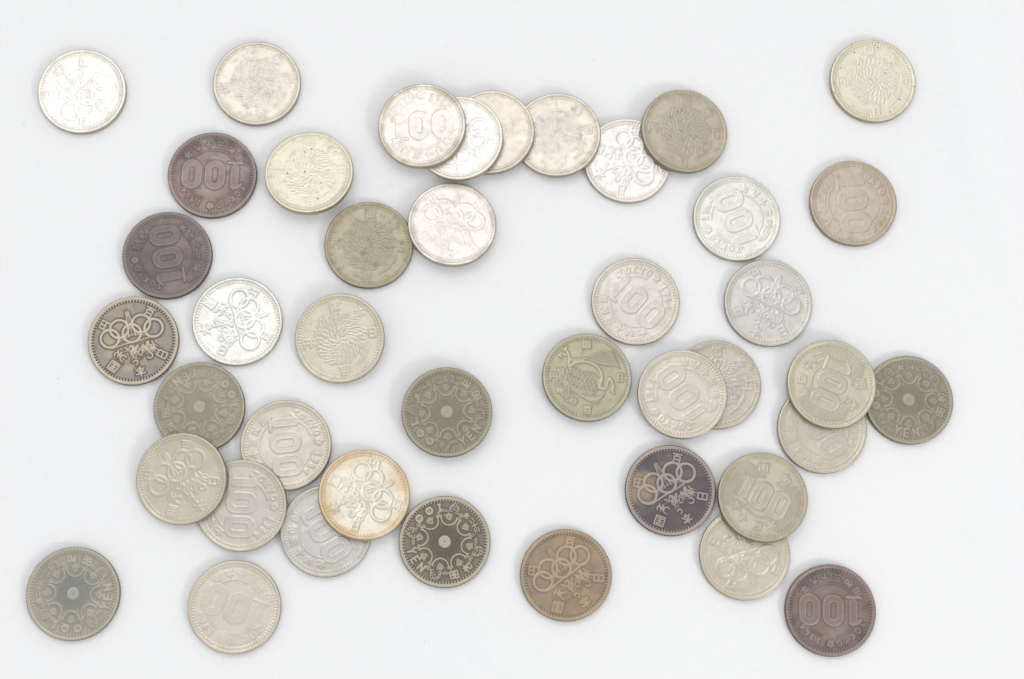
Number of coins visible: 42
